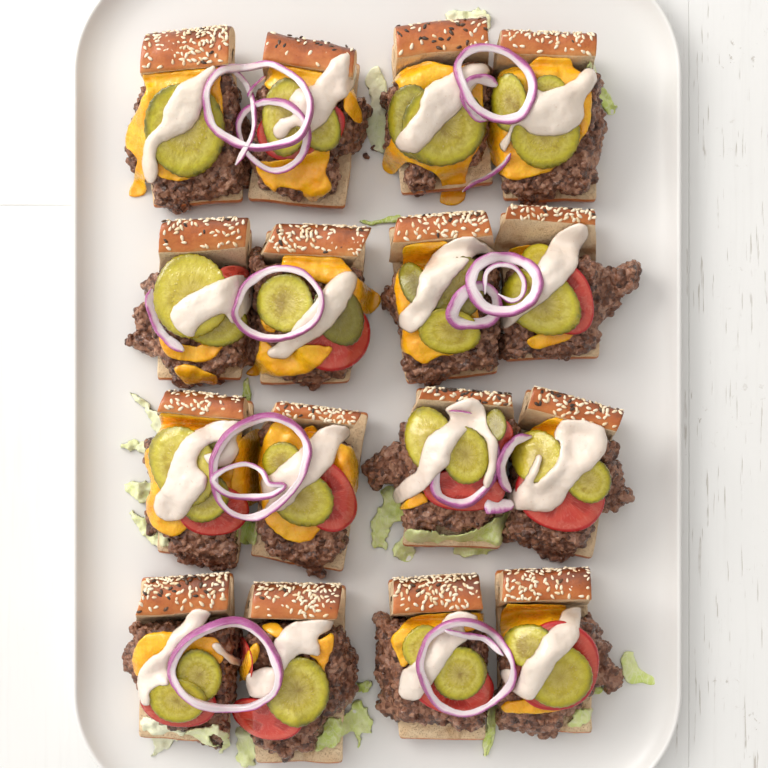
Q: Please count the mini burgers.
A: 16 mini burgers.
